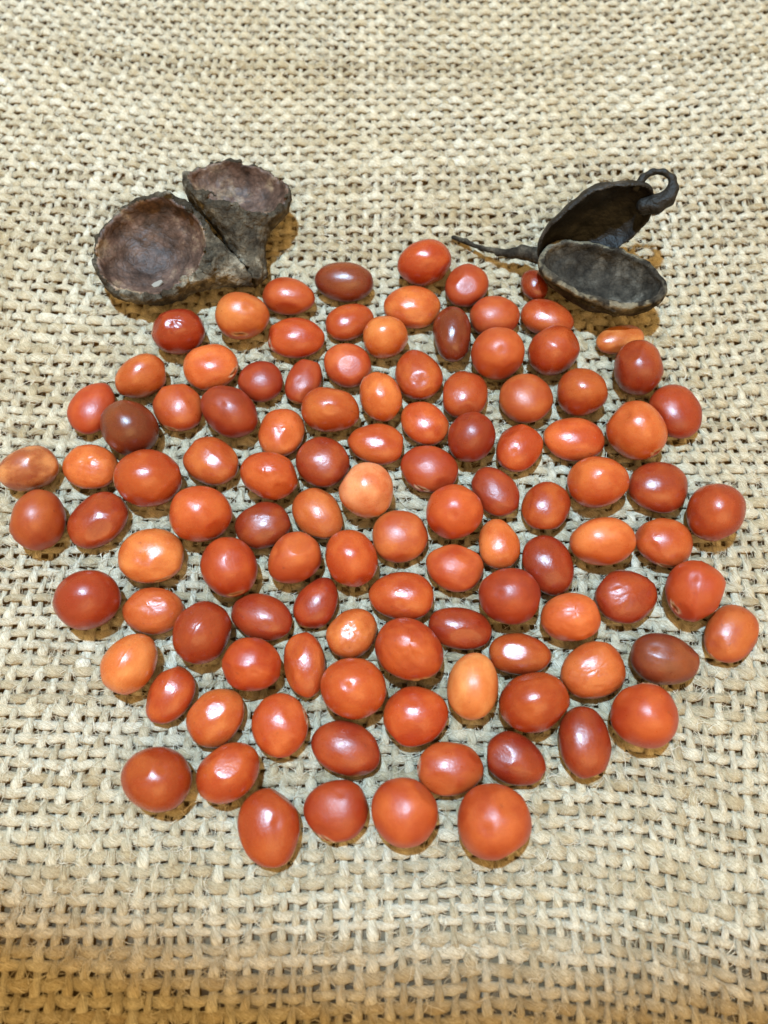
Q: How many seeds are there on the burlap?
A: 108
